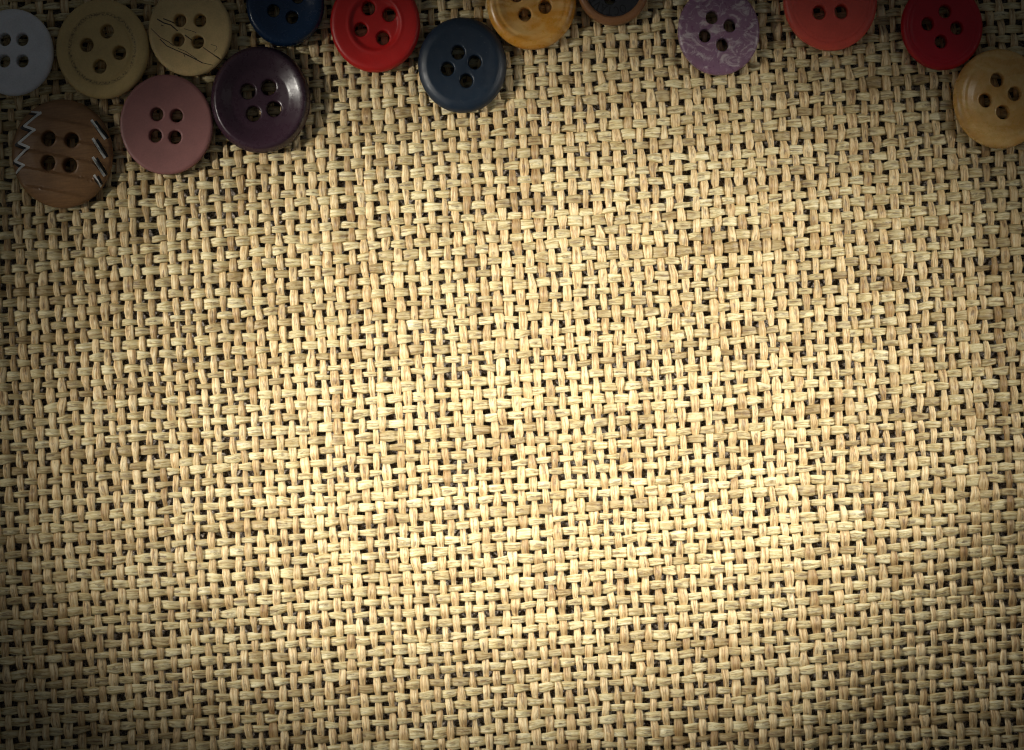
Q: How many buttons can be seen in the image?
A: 15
